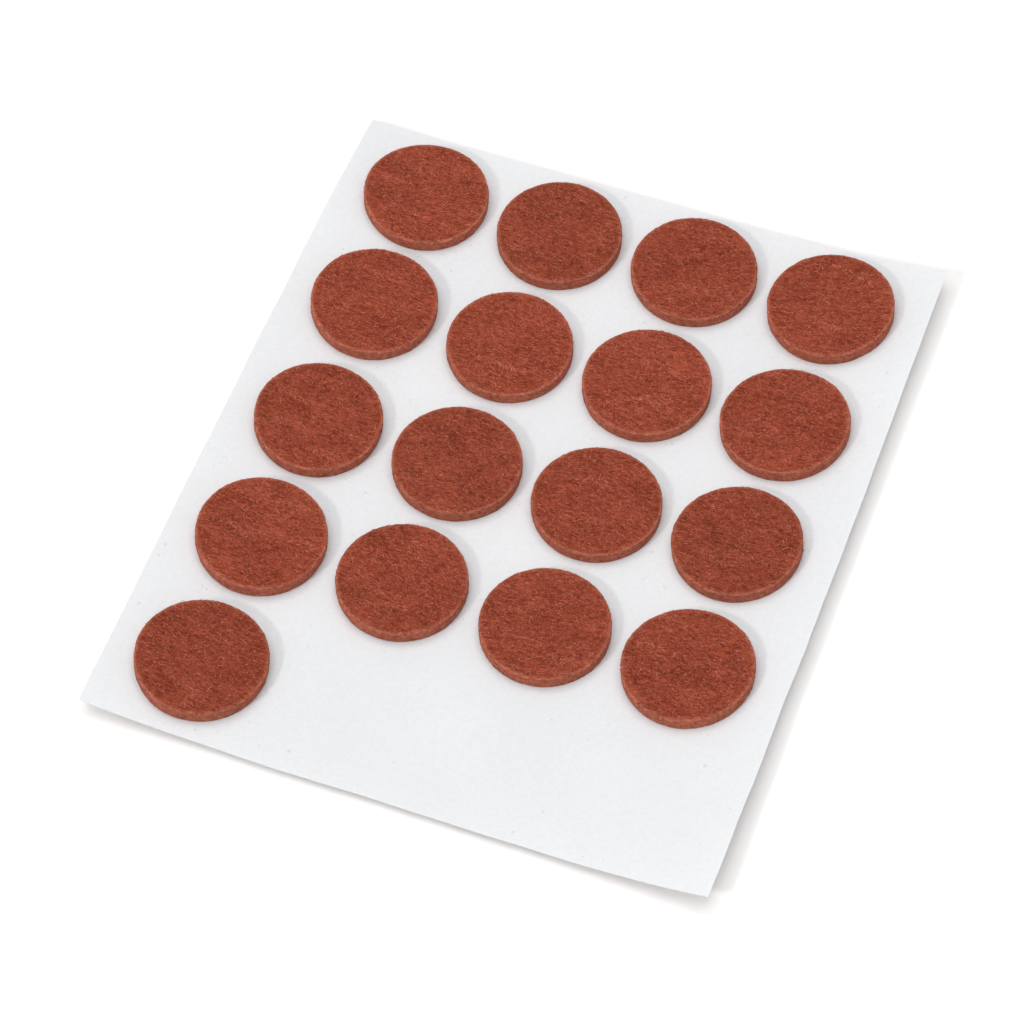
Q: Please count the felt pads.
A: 17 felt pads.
